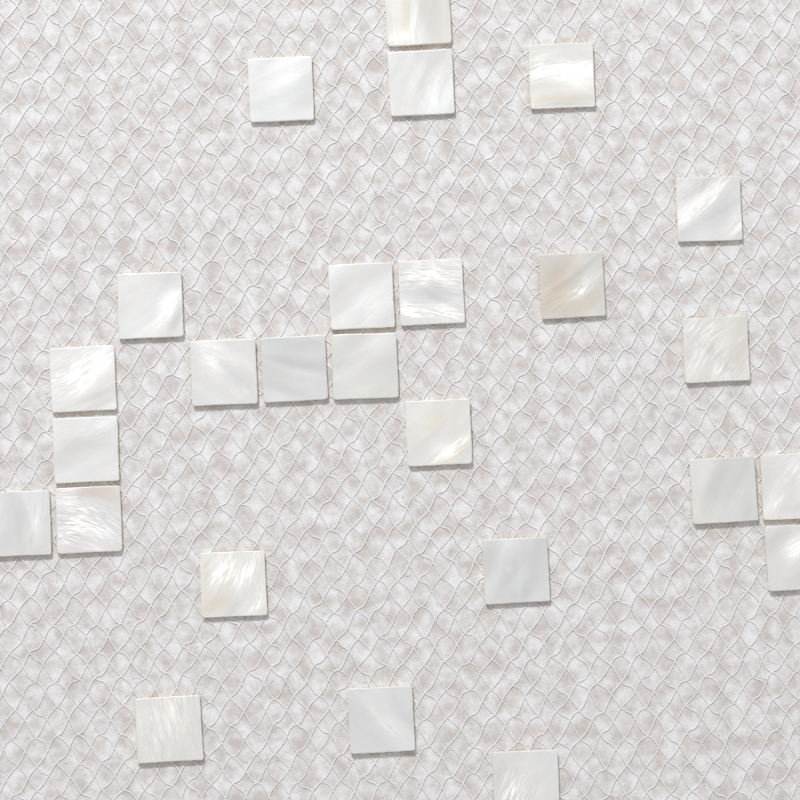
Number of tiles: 26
